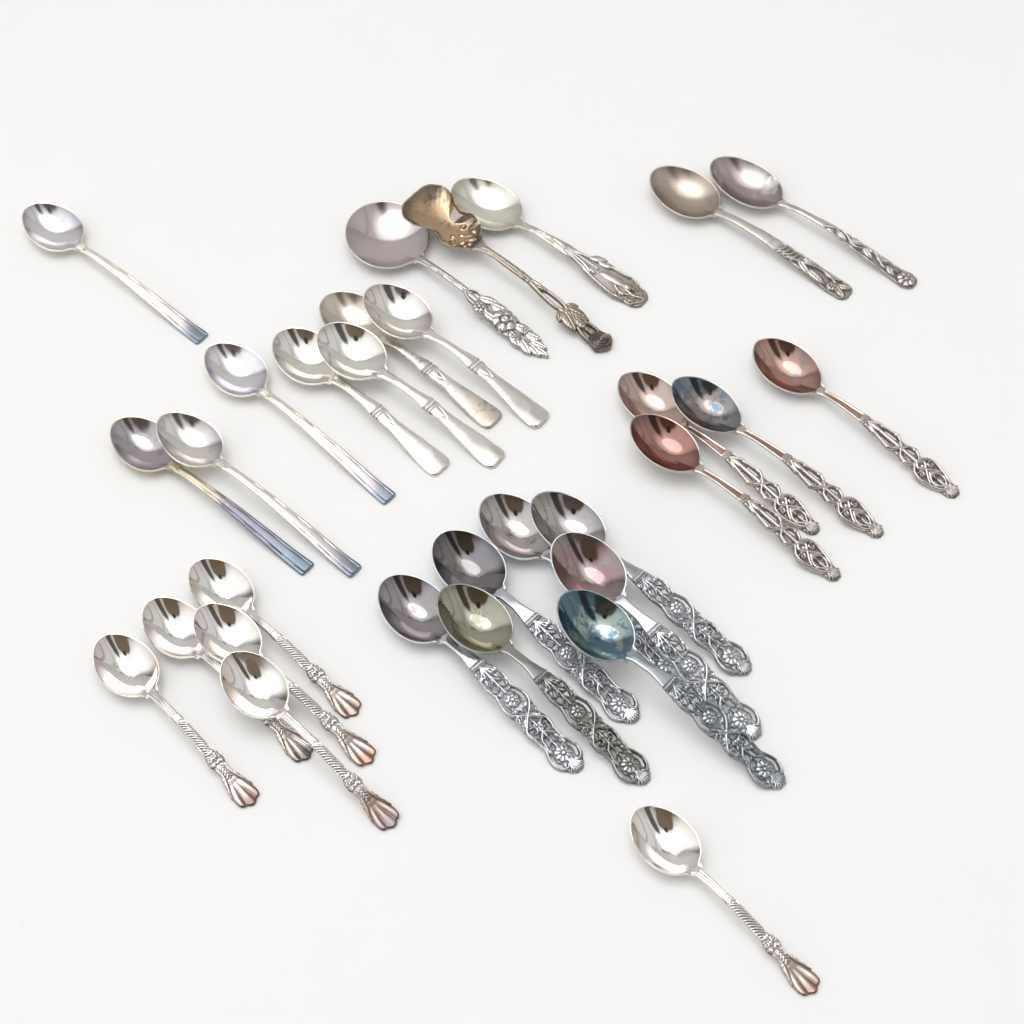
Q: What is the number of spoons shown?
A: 30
